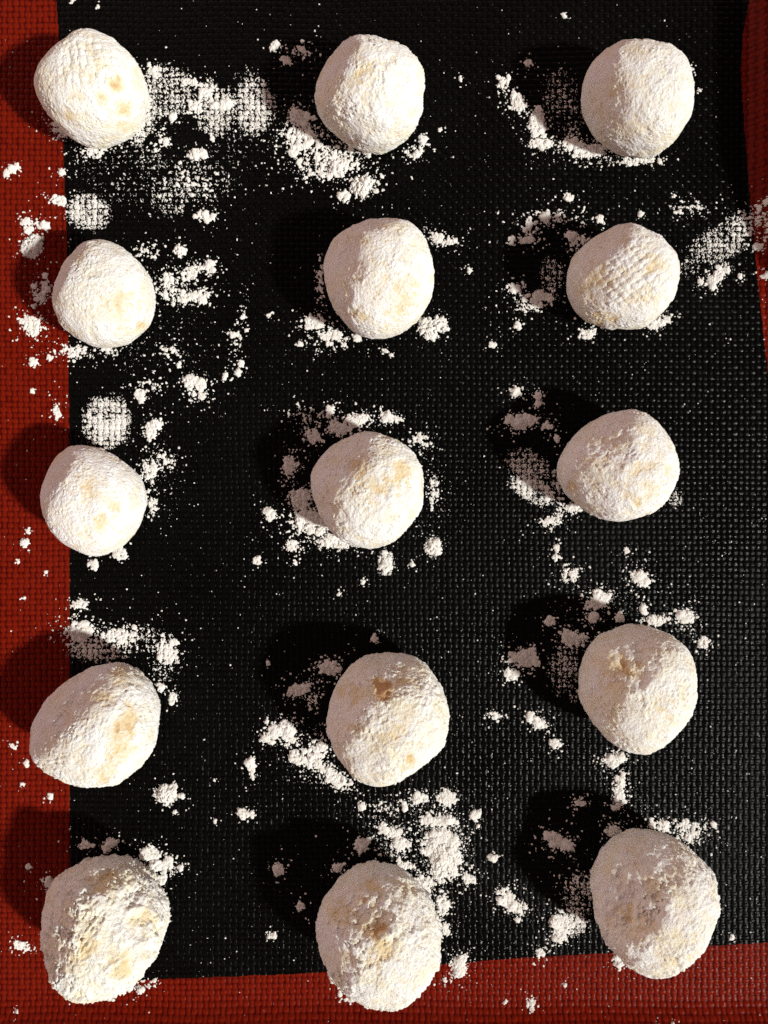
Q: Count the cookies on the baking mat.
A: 15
